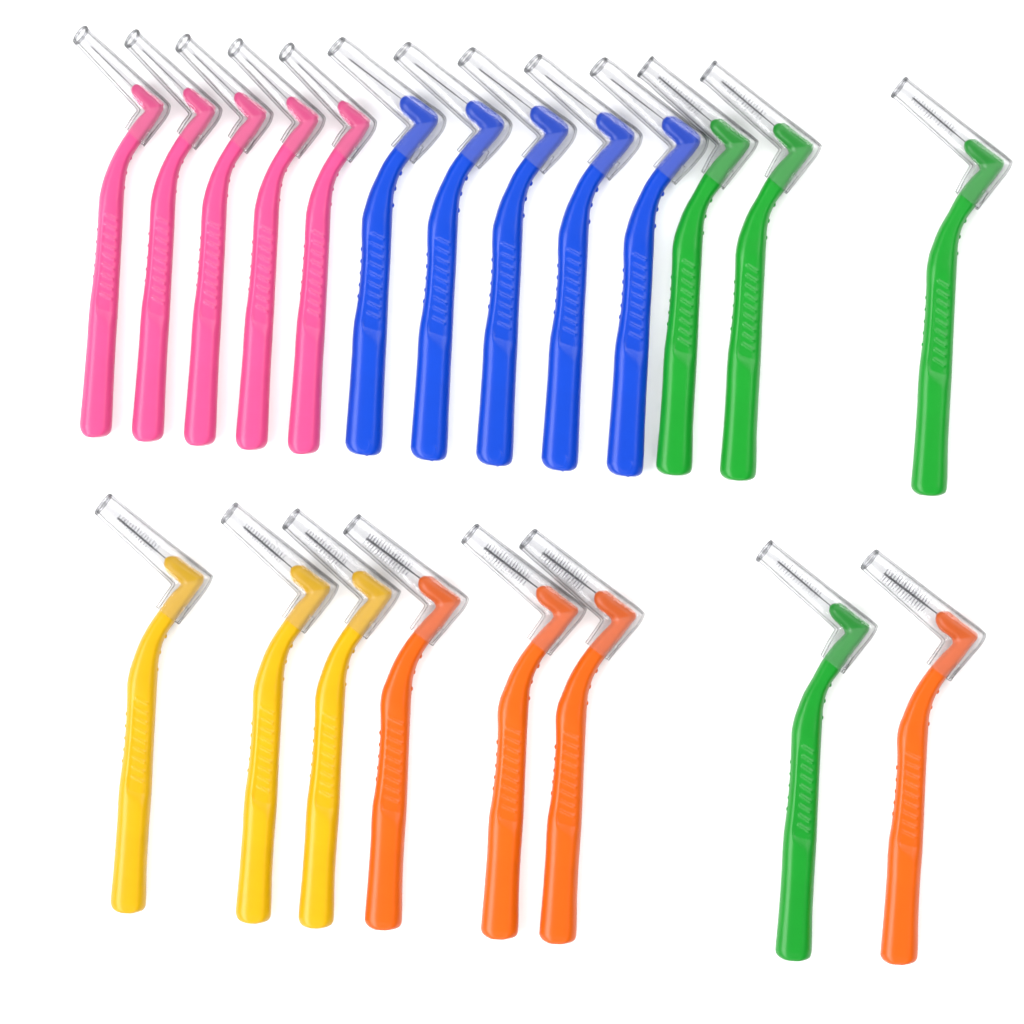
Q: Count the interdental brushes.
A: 21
